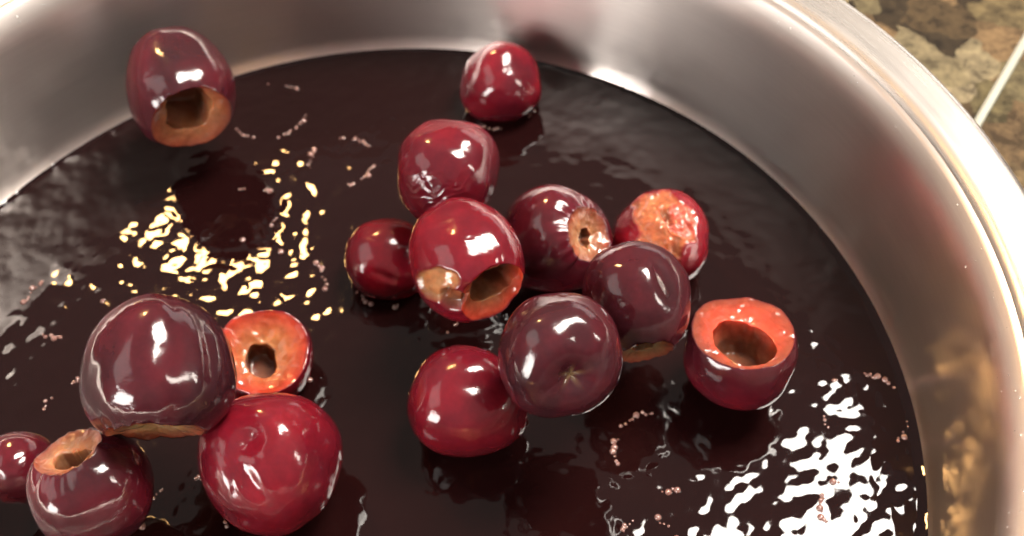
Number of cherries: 16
